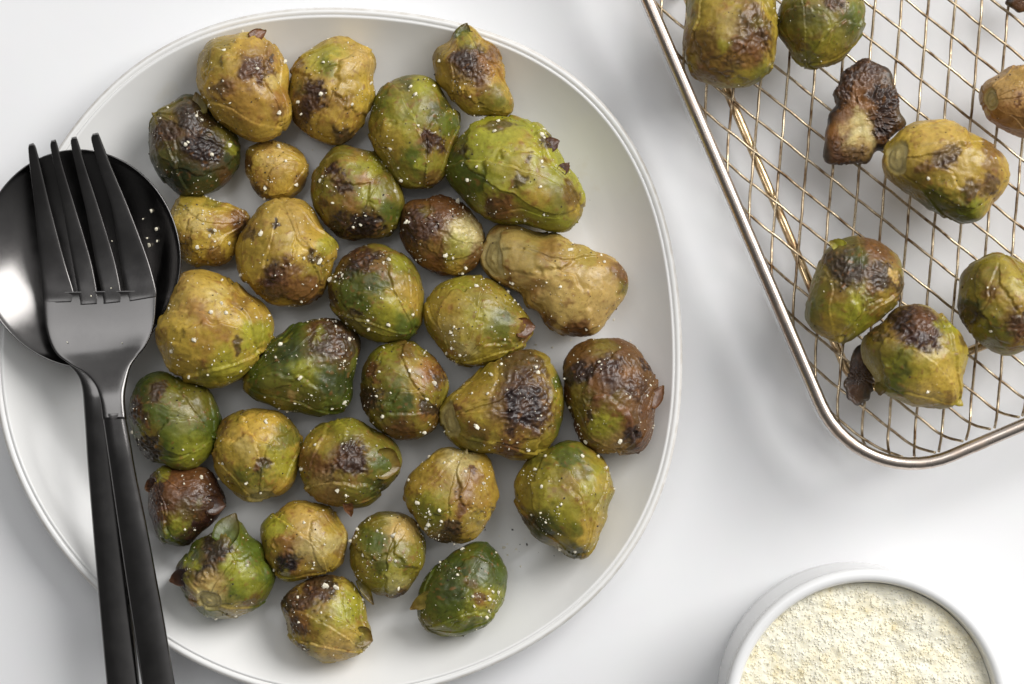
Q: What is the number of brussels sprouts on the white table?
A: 37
